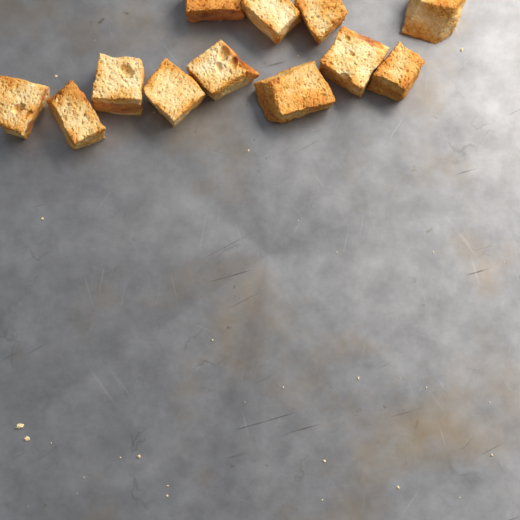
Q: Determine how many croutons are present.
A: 12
